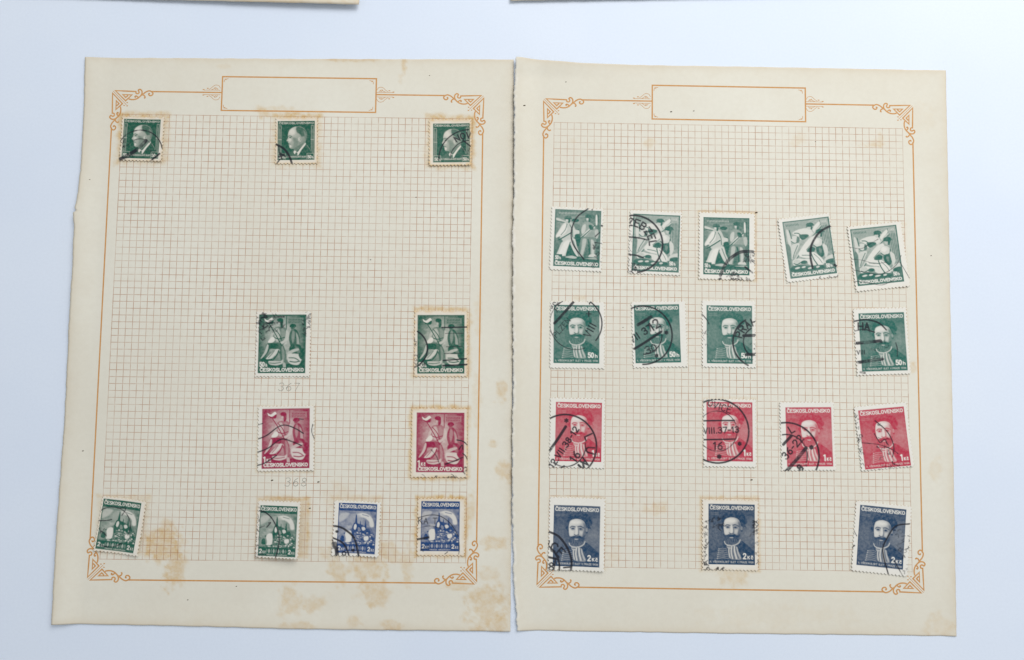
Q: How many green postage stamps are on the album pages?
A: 16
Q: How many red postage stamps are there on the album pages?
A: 6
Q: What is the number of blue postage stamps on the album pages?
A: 5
